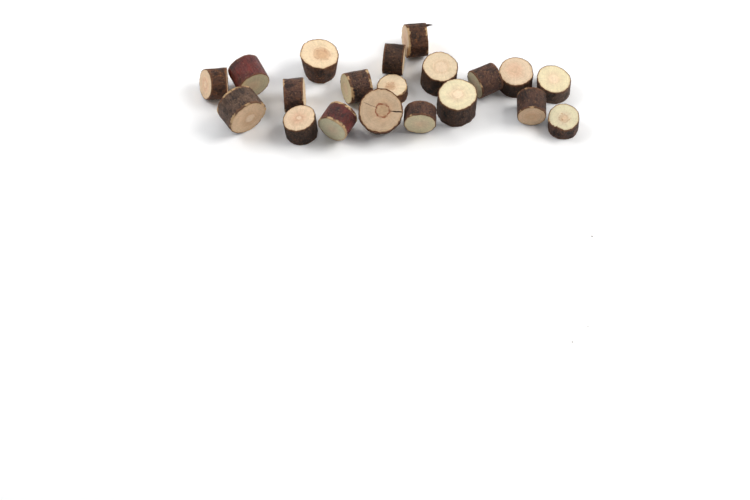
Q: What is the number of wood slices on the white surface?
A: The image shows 20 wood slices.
